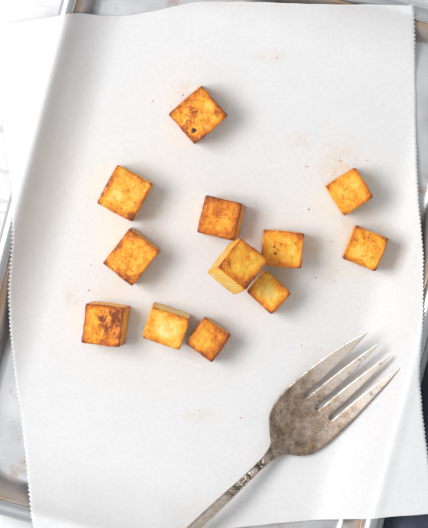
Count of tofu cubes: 12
